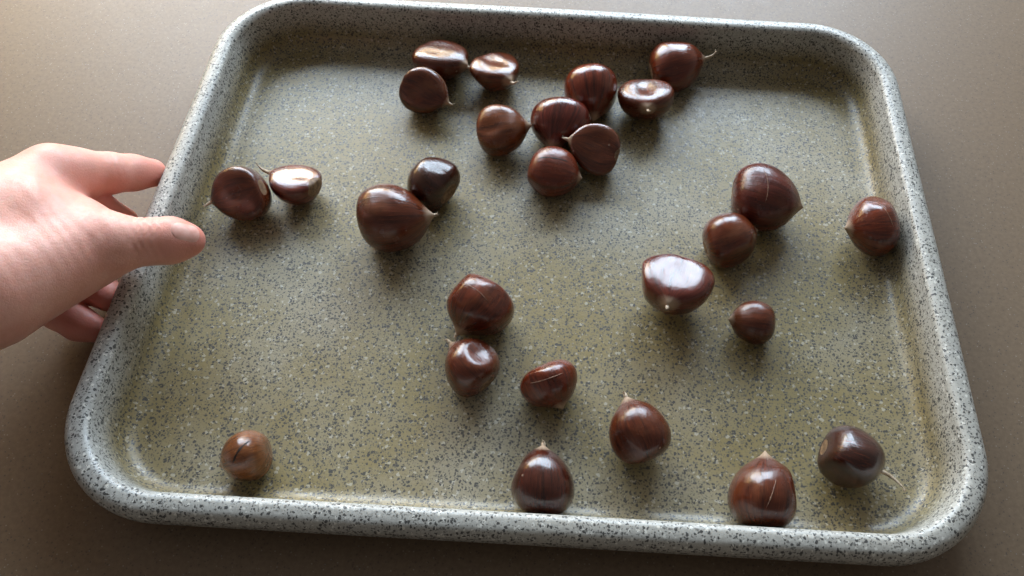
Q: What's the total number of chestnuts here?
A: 27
